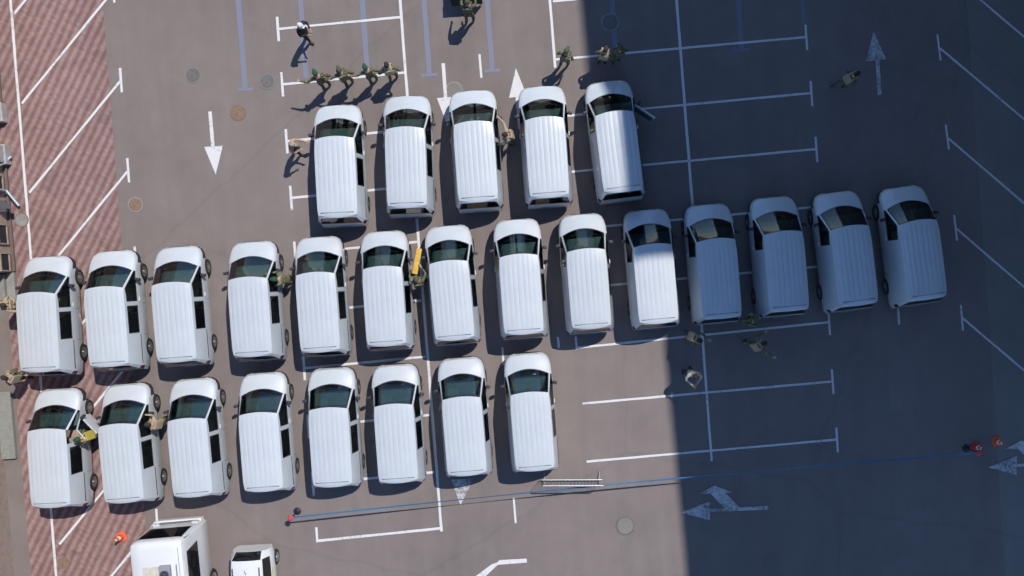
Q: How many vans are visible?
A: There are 27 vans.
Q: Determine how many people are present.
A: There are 22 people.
